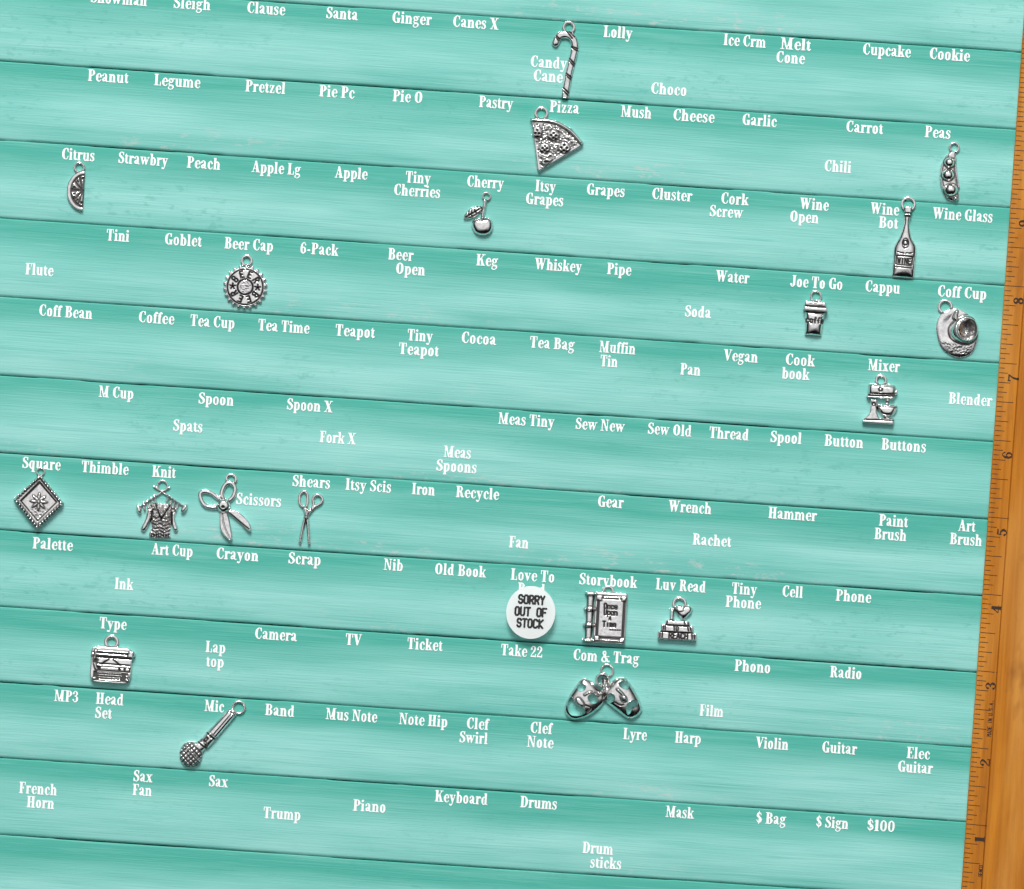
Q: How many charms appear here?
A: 19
